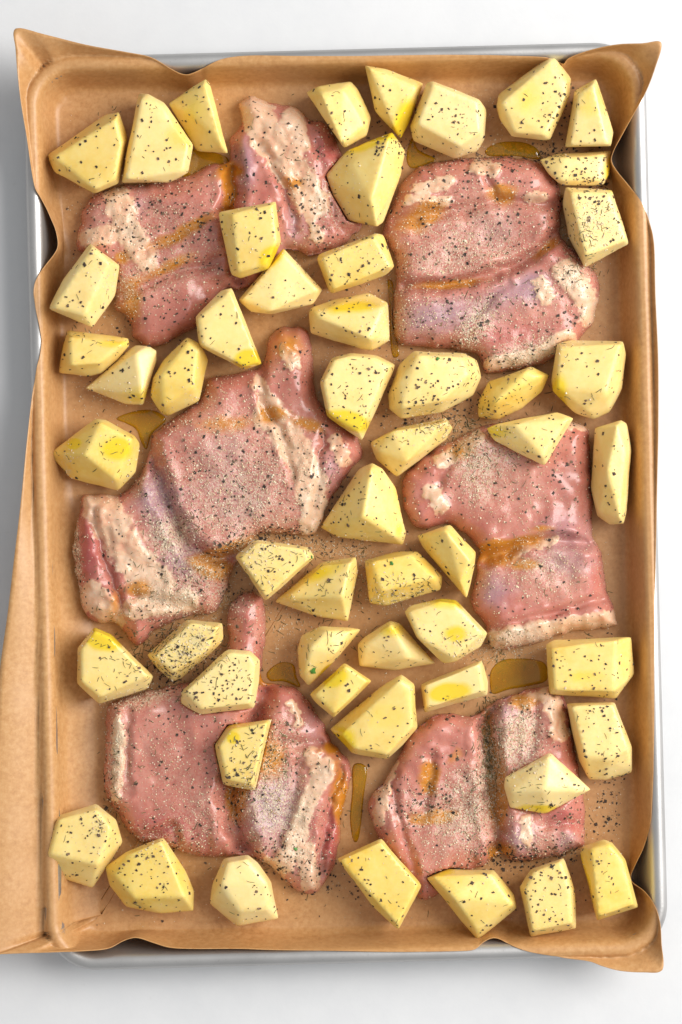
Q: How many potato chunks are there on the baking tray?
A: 53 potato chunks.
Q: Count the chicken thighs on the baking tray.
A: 6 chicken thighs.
